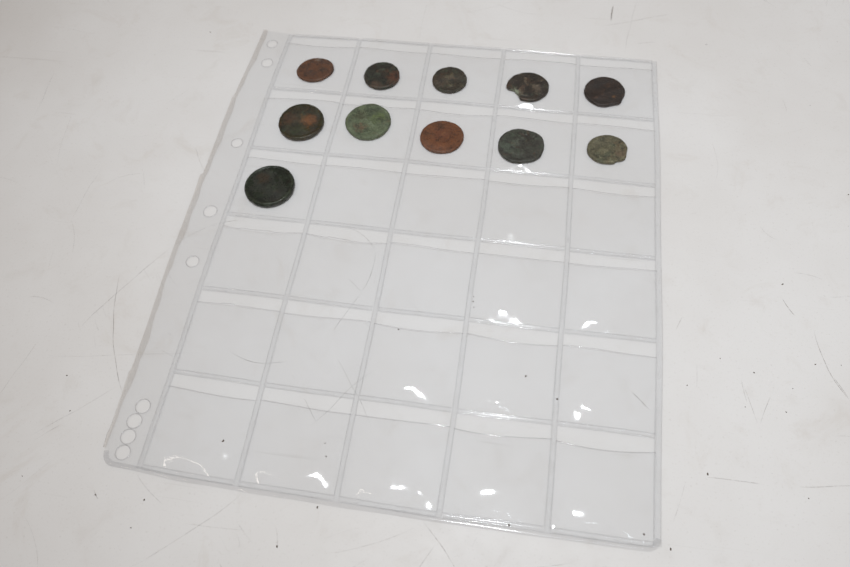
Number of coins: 11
